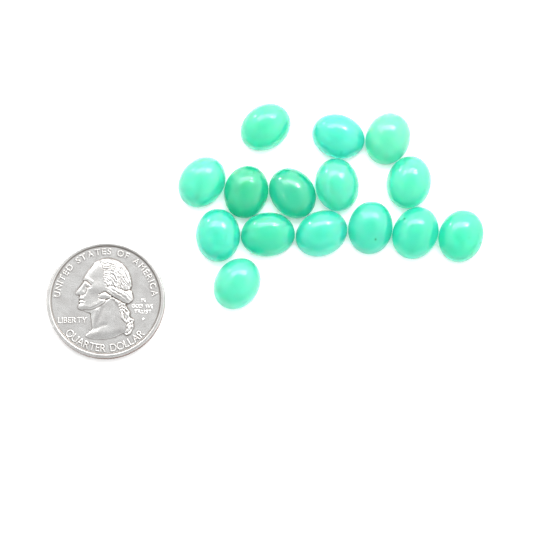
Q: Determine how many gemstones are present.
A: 15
